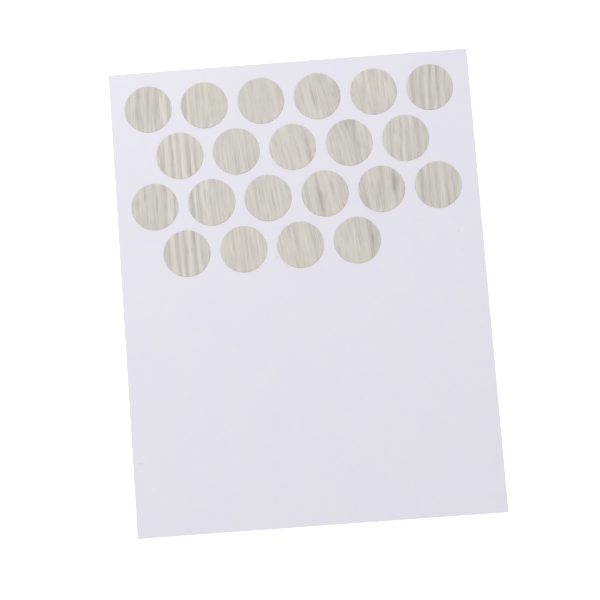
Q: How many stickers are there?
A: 21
